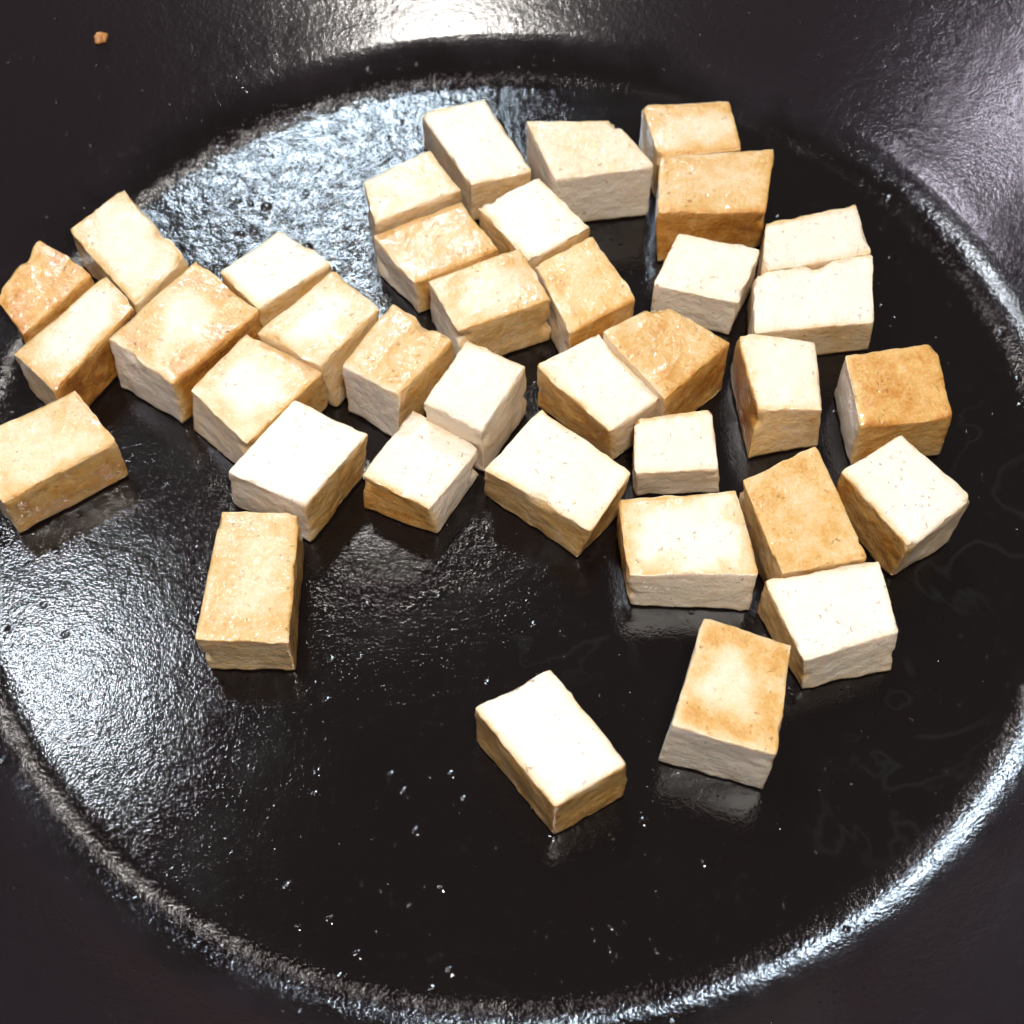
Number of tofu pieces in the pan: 37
